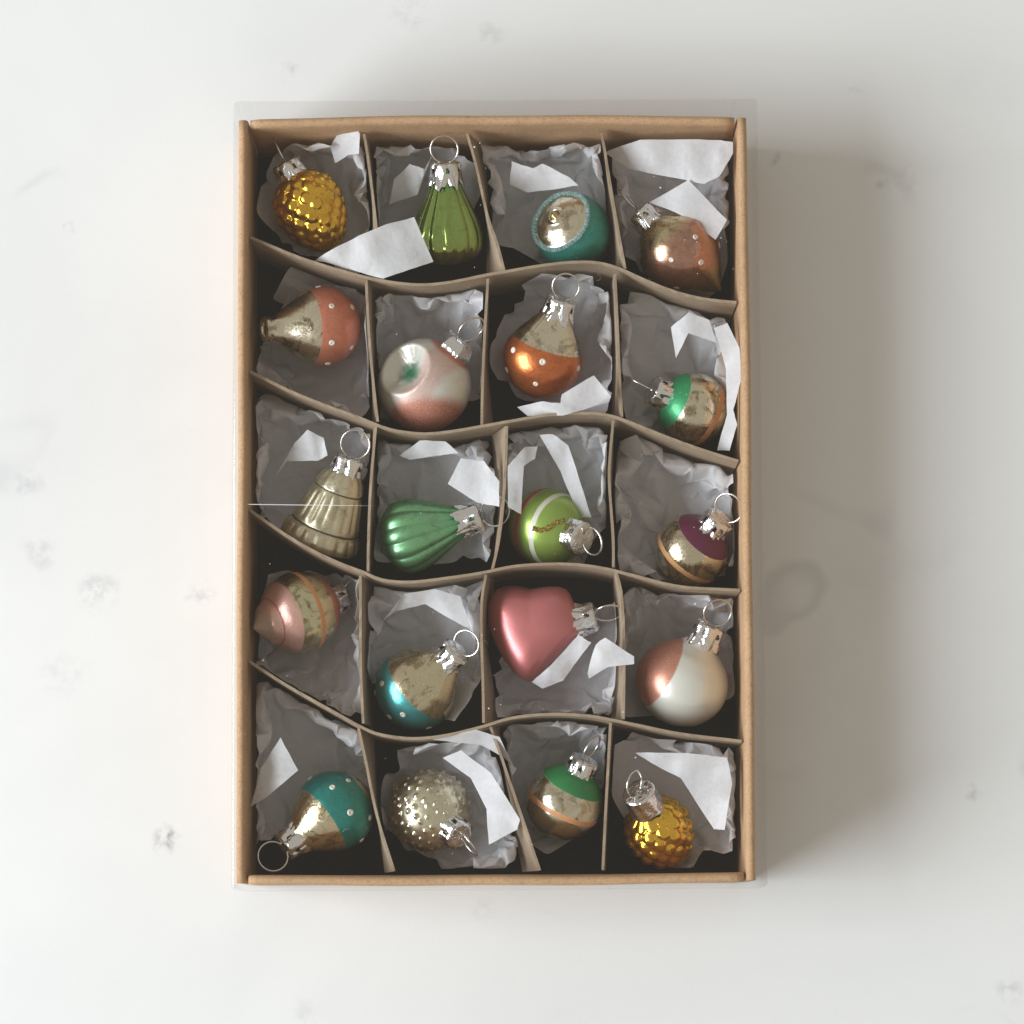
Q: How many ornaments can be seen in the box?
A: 20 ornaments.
